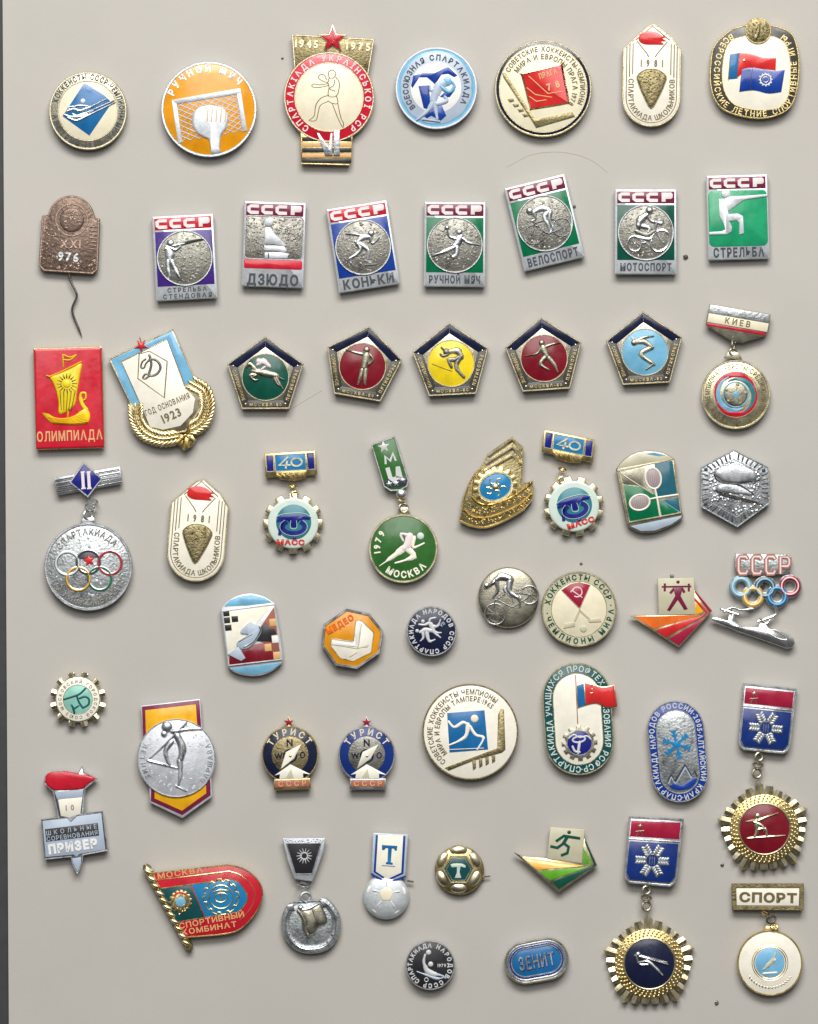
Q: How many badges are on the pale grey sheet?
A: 56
